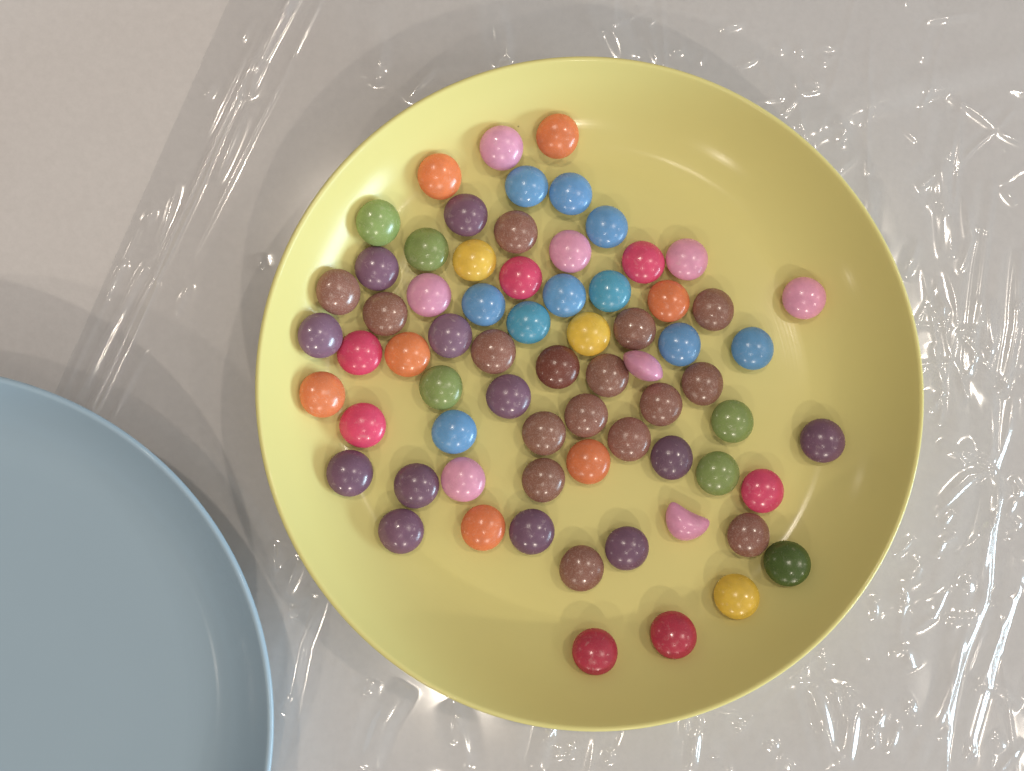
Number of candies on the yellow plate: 69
